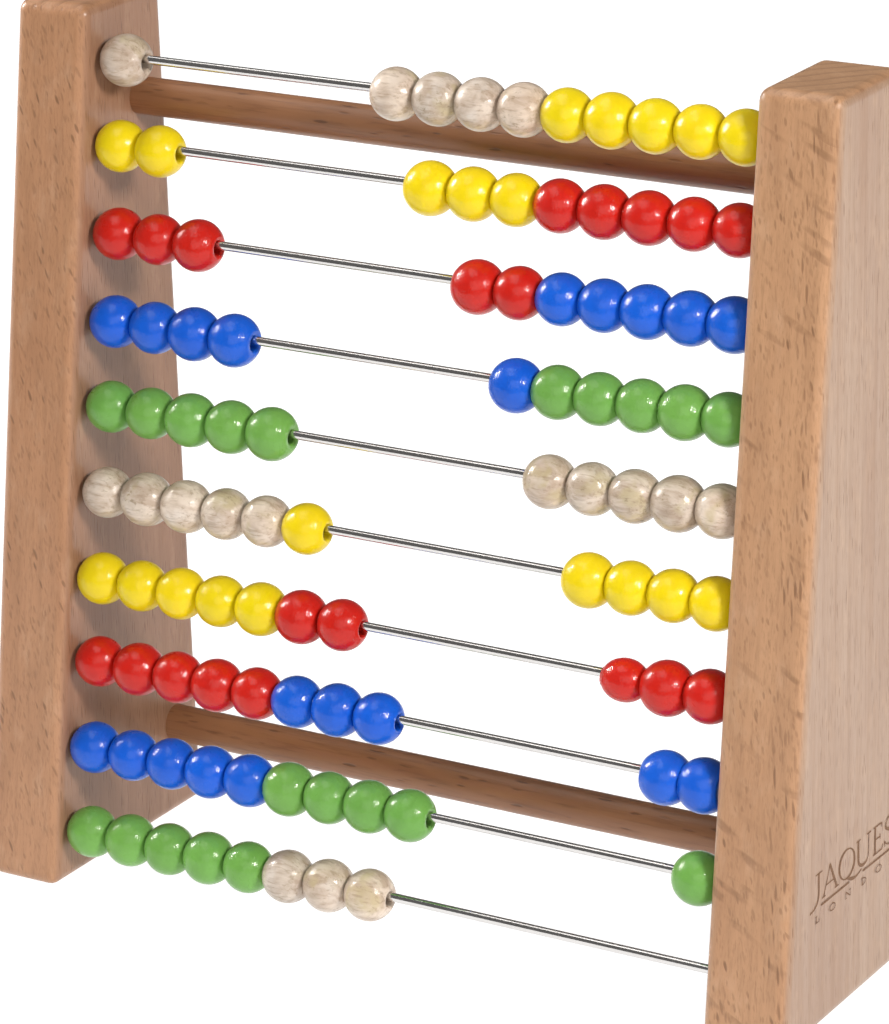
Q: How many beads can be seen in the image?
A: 98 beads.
